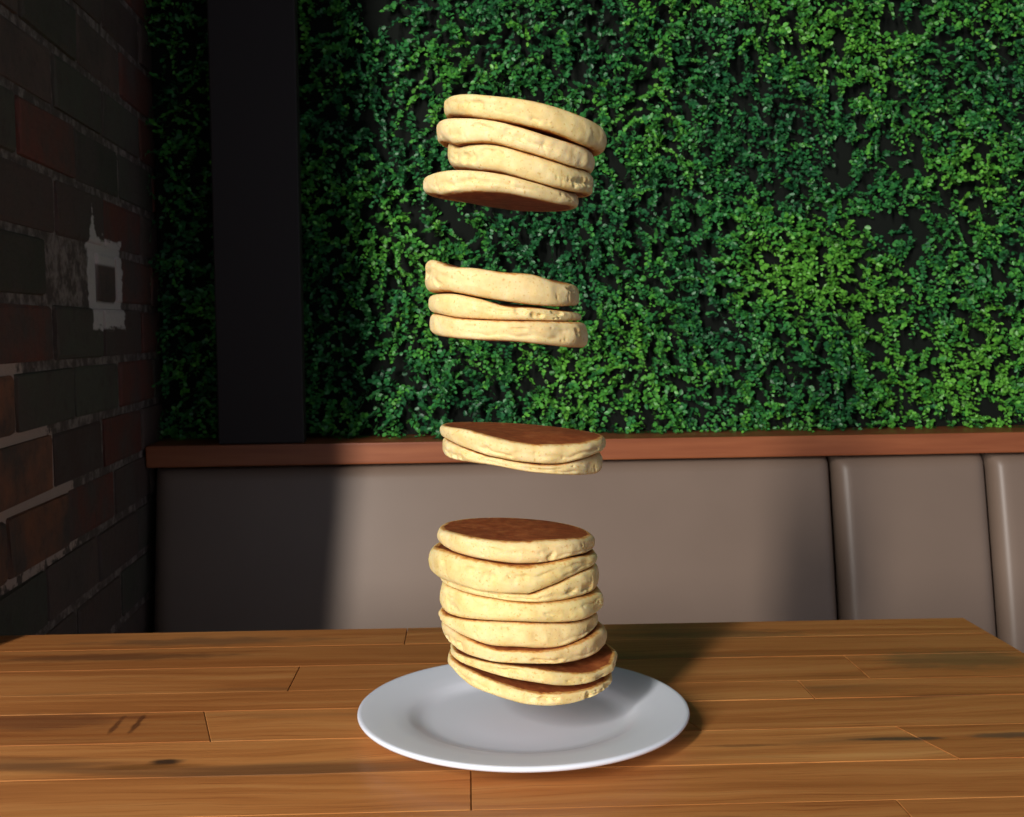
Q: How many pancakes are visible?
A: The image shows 17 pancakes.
